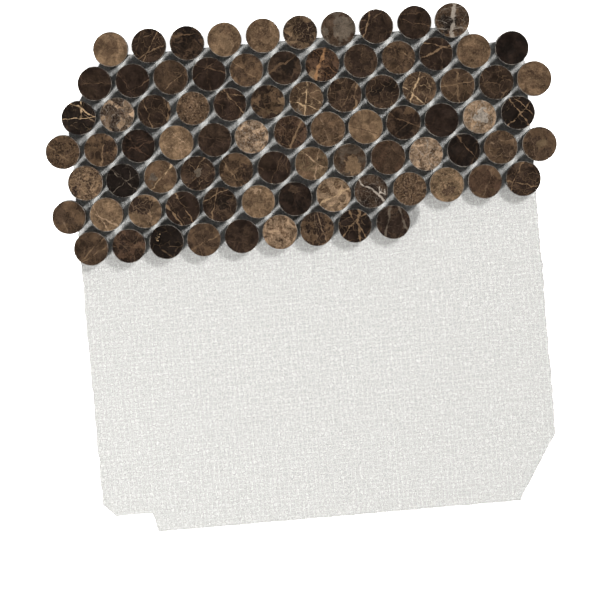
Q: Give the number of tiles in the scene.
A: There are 83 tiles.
